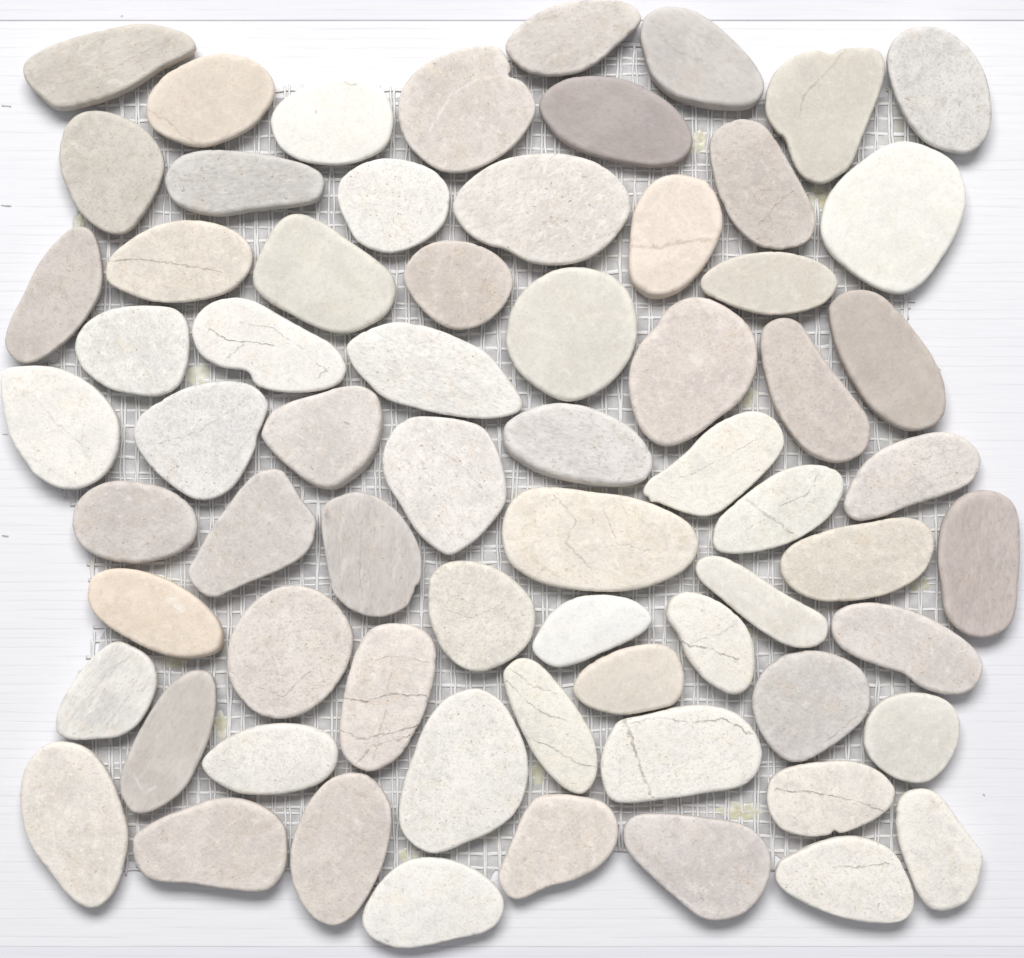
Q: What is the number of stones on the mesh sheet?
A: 68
